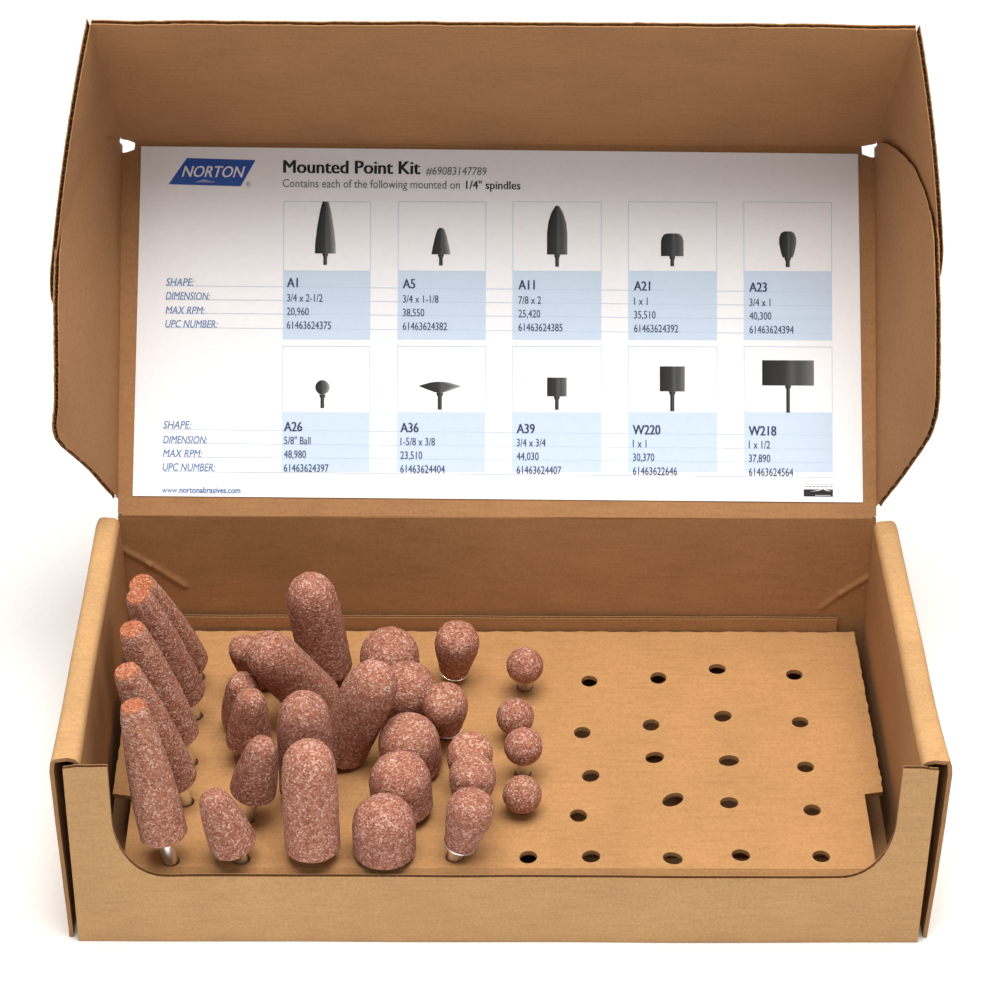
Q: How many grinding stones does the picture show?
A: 29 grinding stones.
